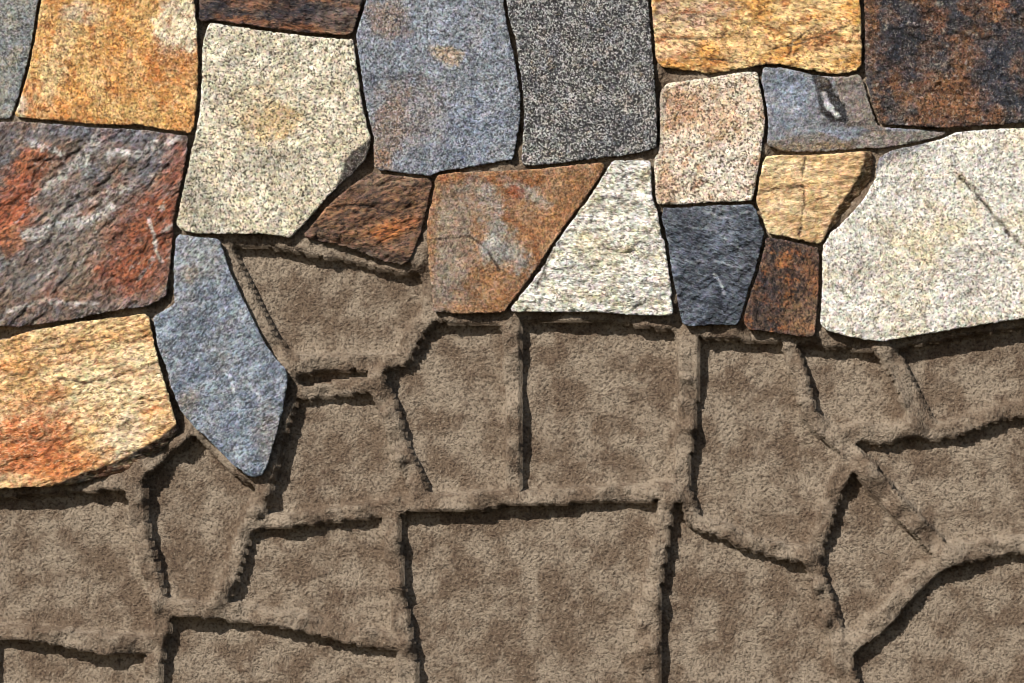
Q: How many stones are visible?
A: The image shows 20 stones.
